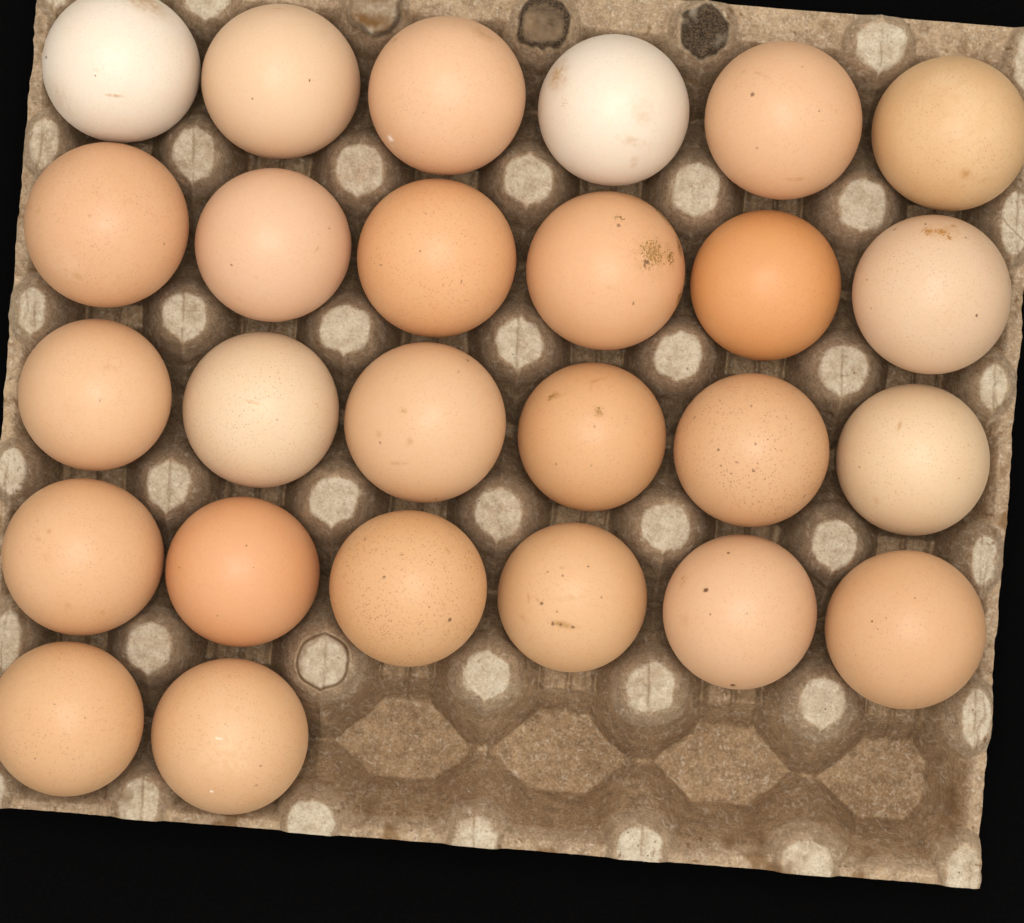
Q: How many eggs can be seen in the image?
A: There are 26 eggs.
